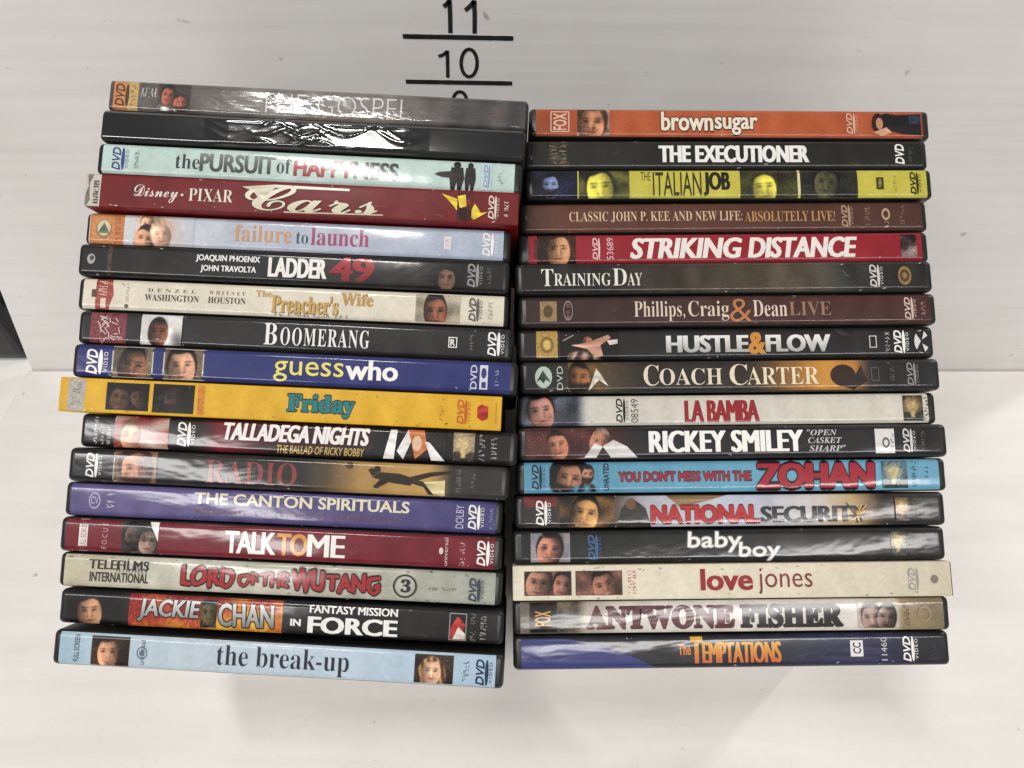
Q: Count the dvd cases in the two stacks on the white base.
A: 34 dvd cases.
